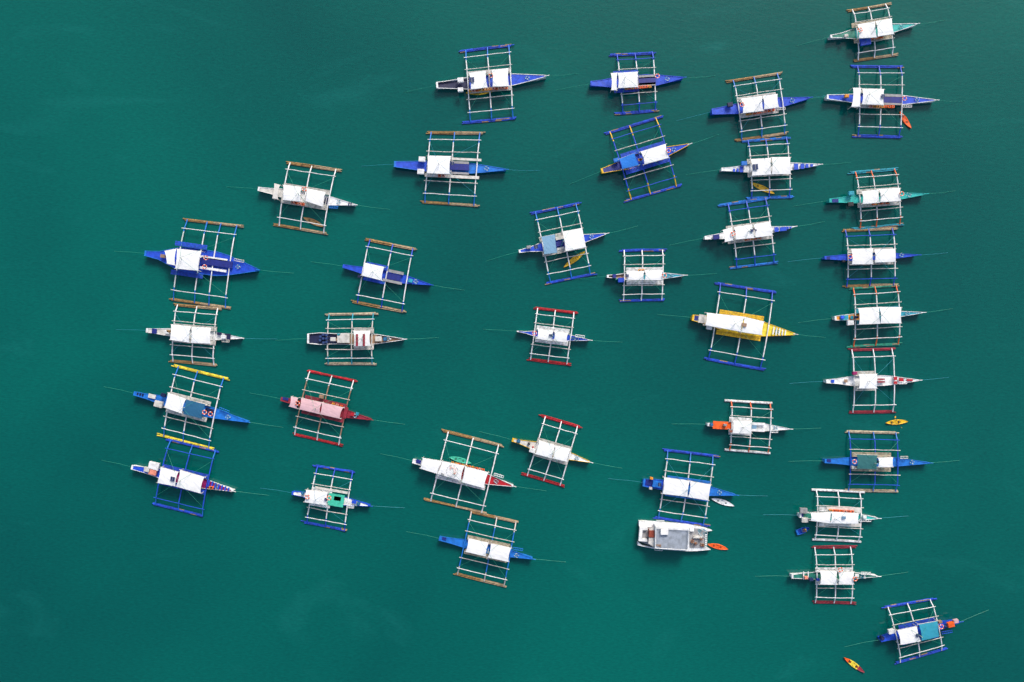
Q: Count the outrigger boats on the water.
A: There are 35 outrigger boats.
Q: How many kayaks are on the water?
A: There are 10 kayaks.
